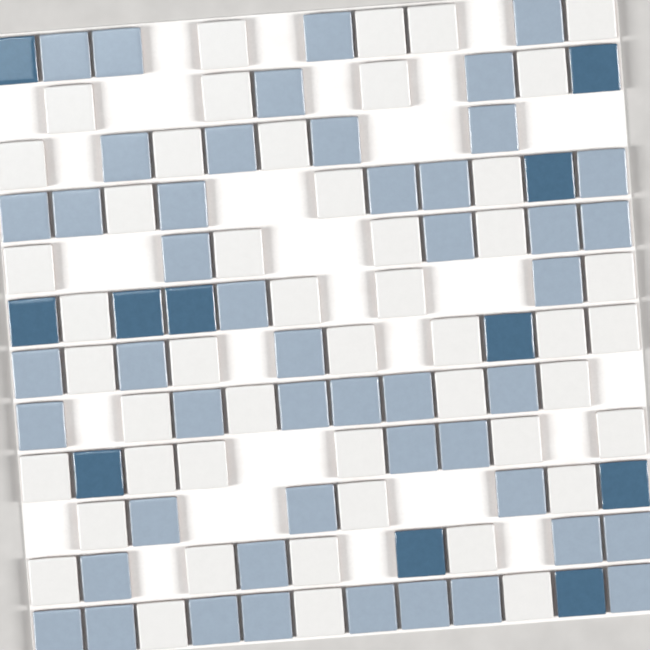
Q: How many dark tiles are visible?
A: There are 11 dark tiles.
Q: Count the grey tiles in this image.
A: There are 48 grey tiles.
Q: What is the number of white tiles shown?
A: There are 48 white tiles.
